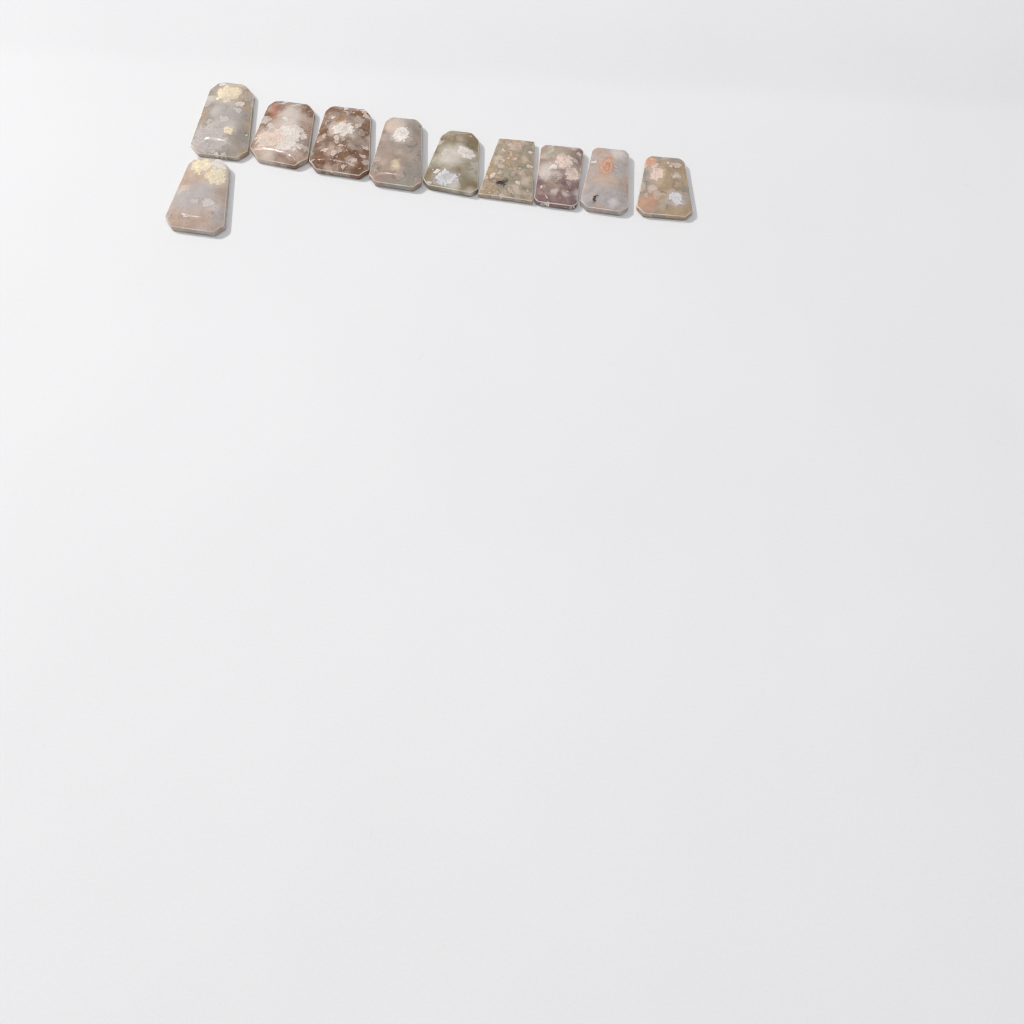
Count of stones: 10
